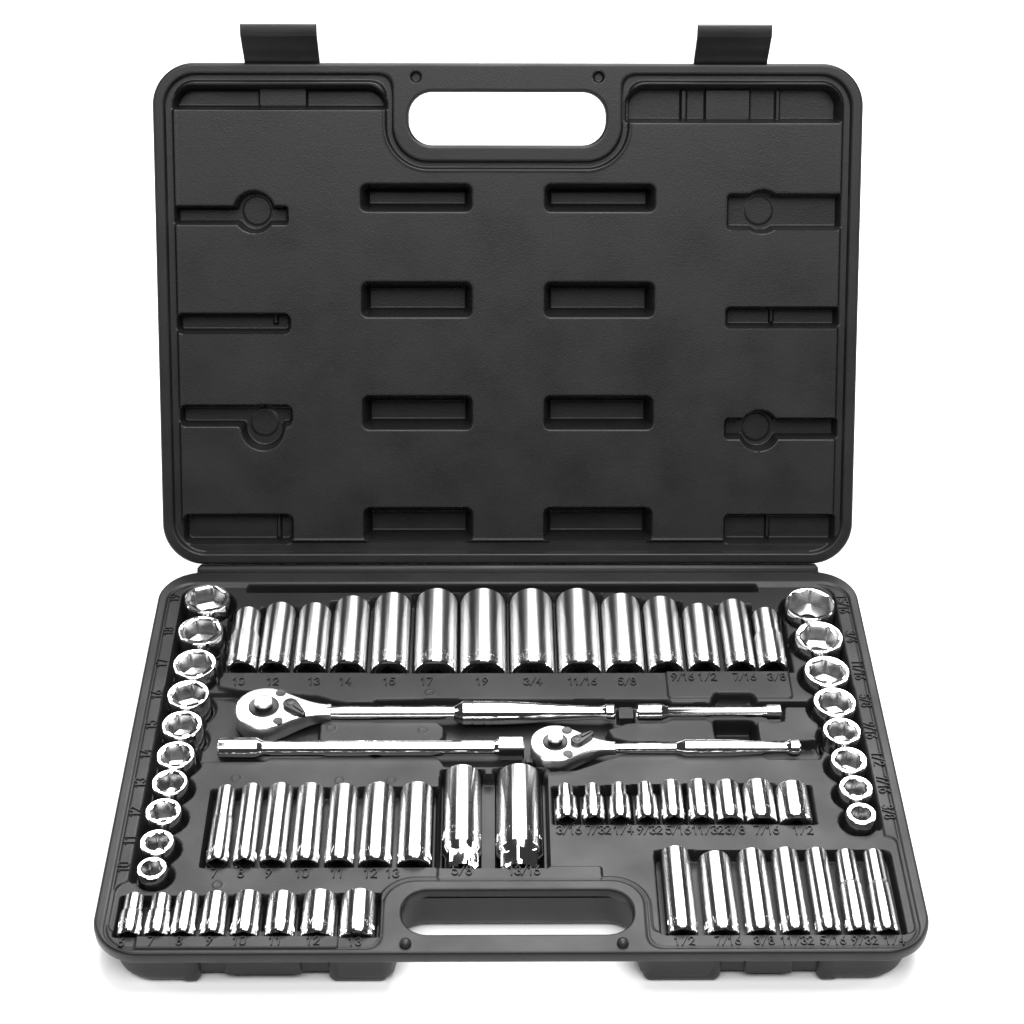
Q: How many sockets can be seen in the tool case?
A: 65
